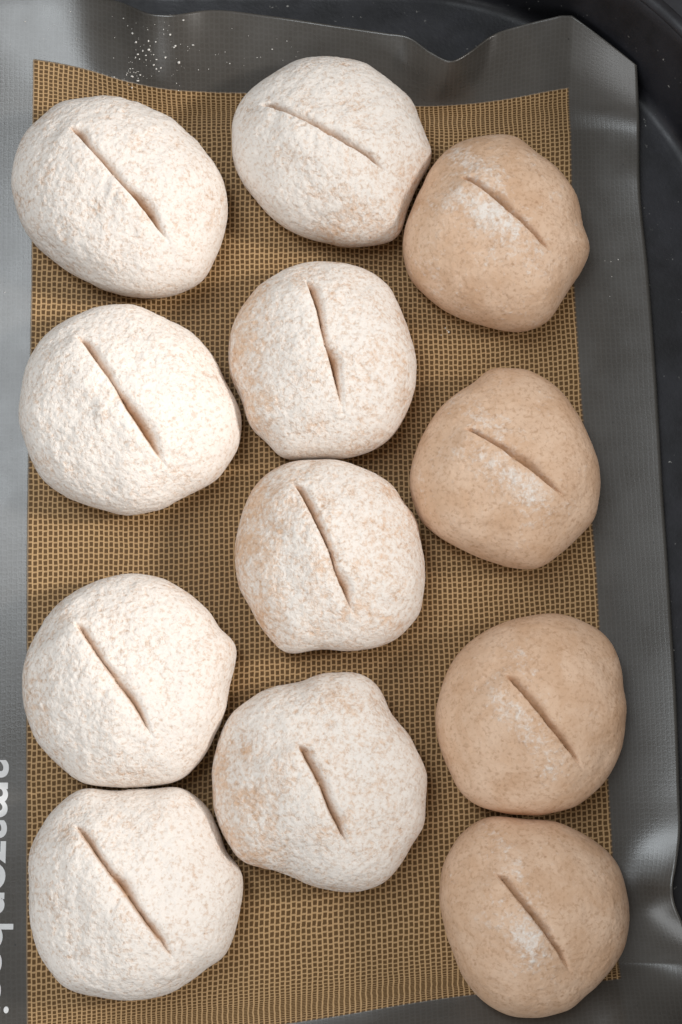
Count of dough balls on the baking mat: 12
